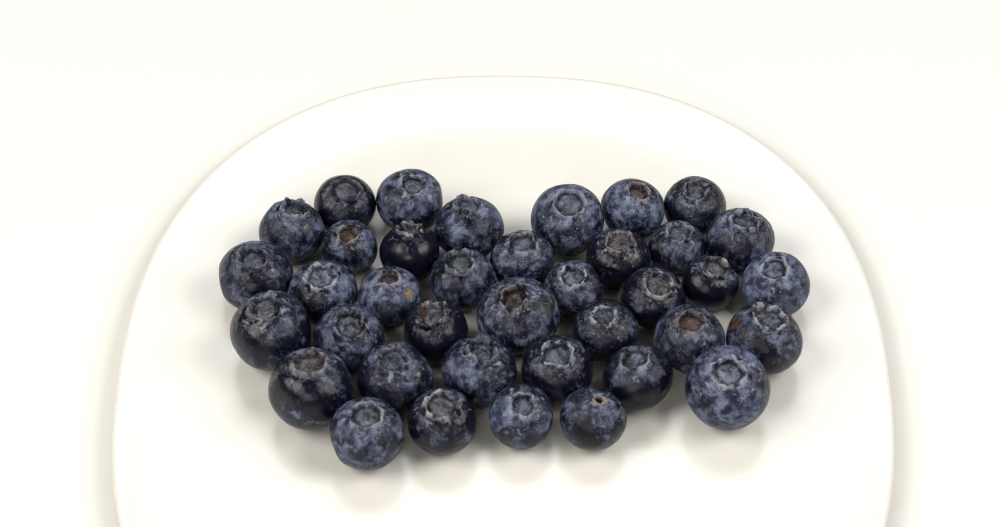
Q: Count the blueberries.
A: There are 38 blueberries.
